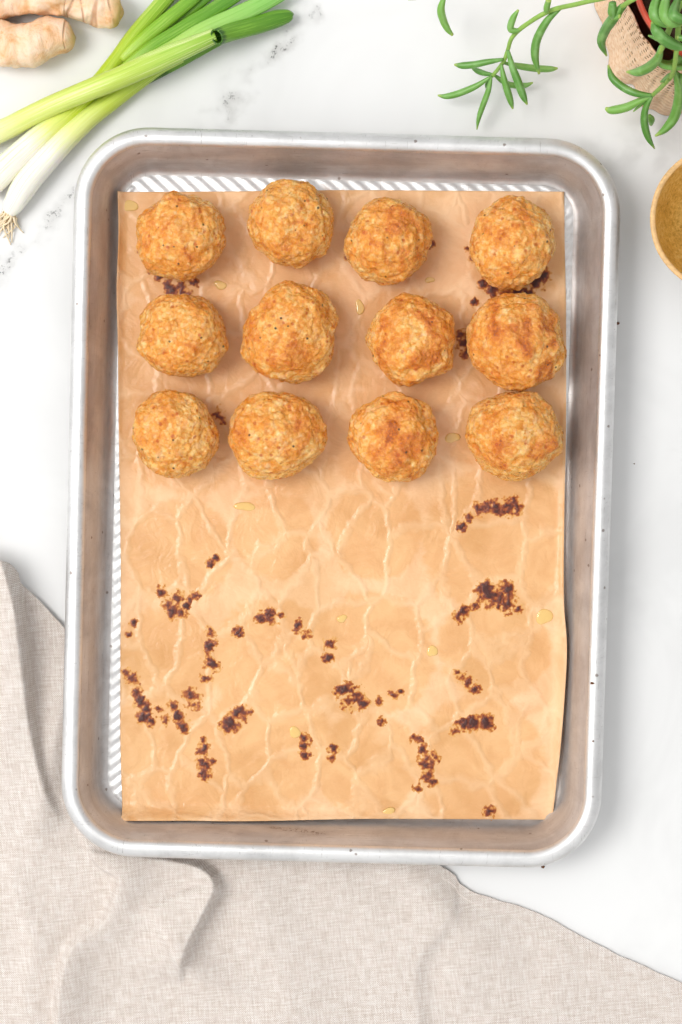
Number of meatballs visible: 12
